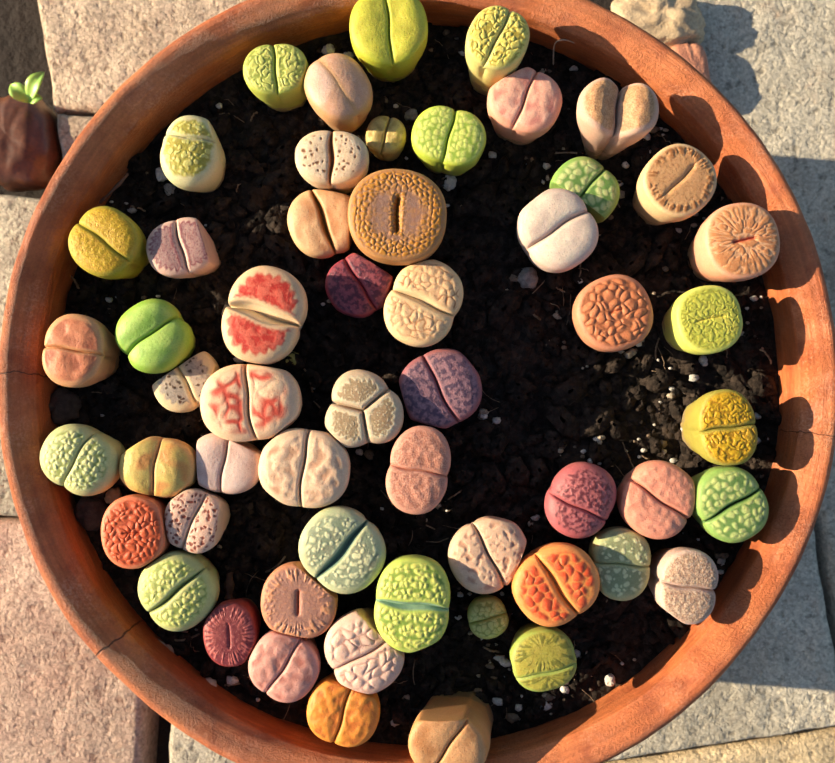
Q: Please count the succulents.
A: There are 55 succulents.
